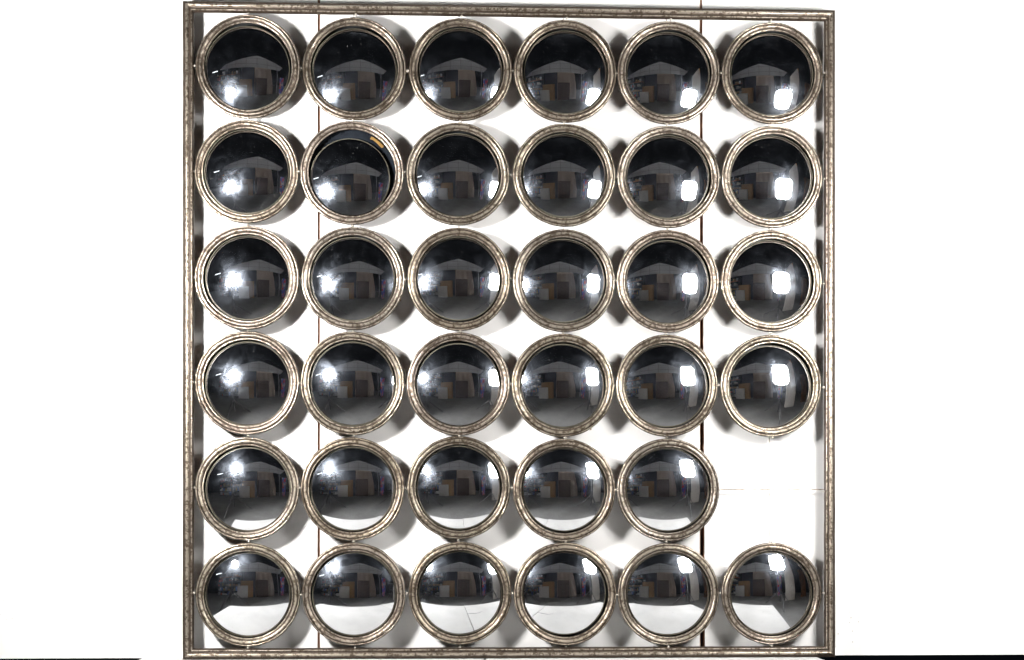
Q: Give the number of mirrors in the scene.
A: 35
